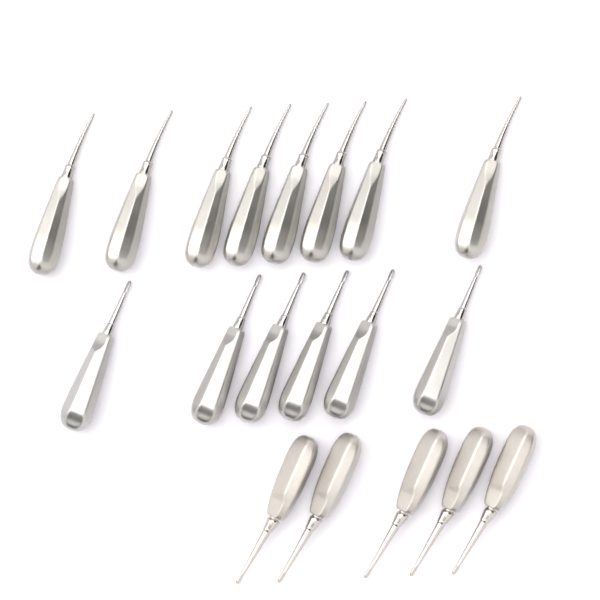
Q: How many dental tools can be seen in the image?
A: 19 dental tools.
